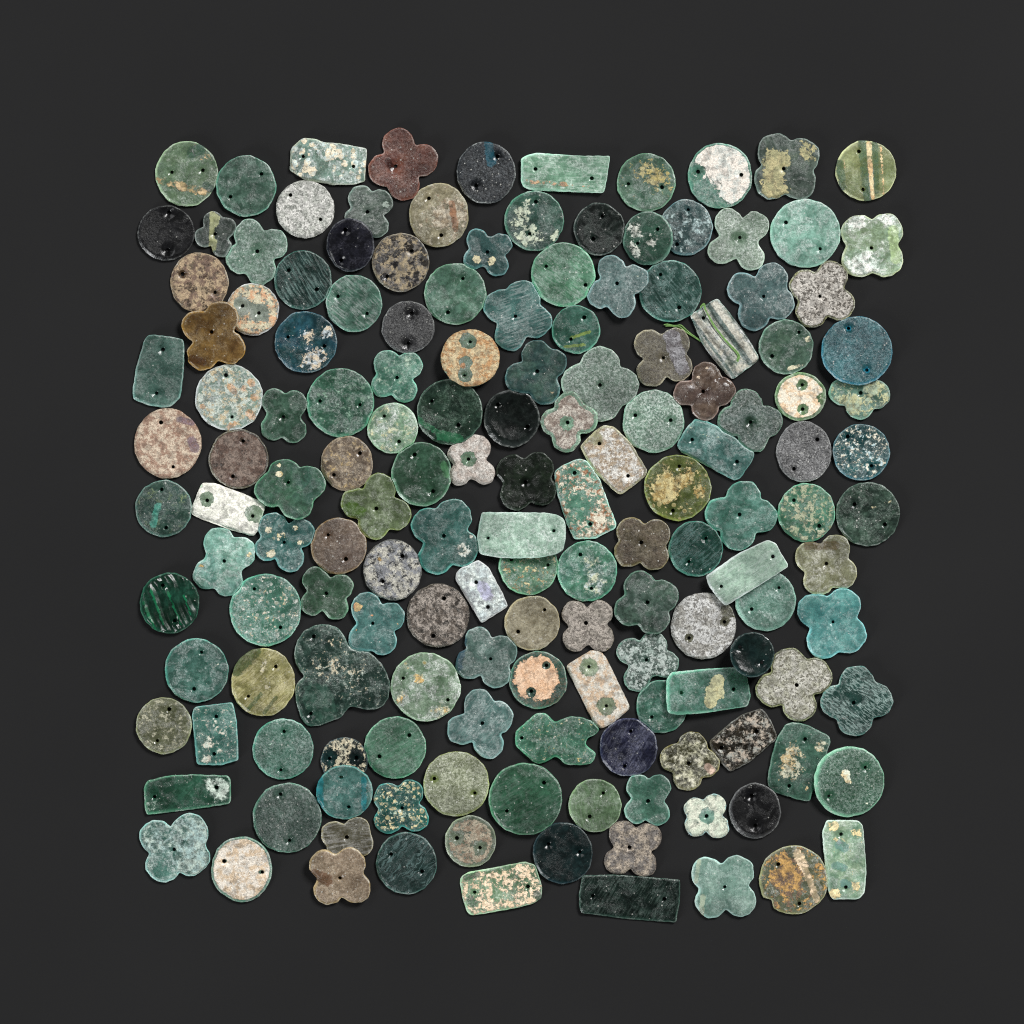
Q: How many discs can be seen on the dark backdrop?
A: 80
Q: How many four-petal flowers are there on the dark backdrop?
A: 51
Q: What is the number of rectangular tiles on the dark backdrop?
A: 20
